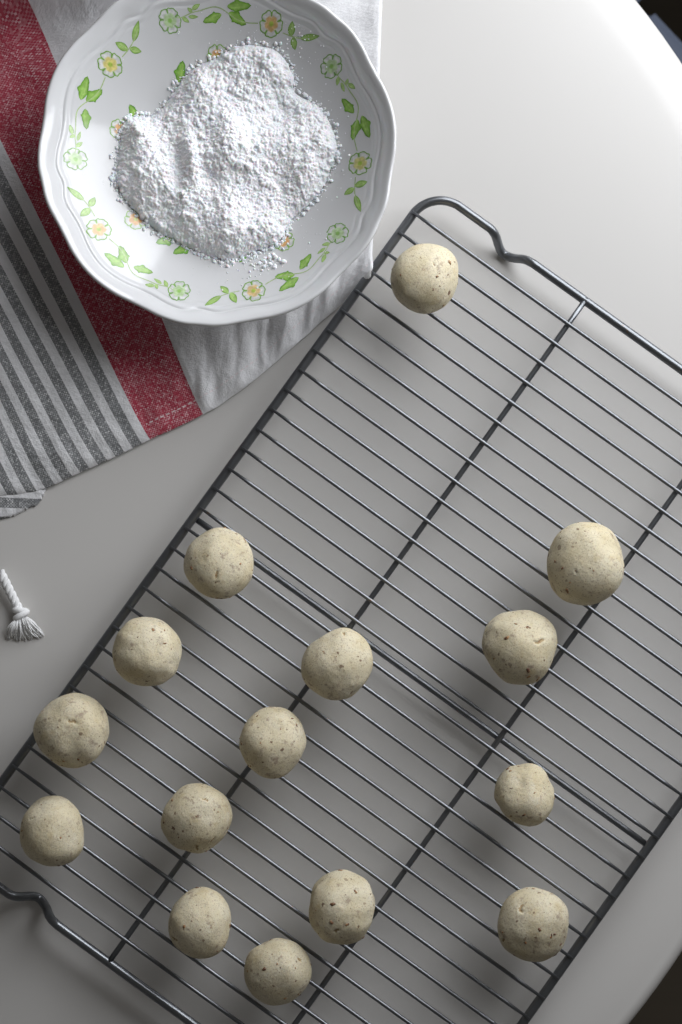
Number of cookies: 15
